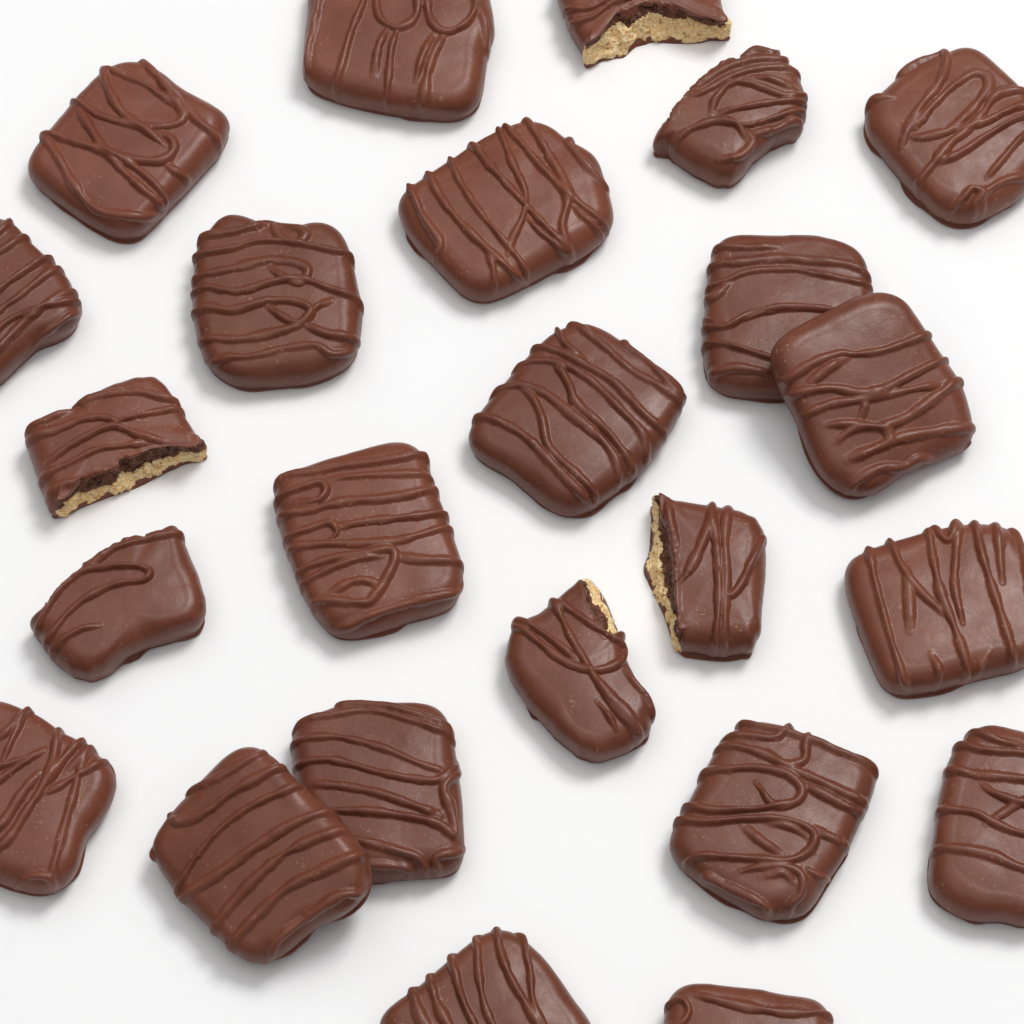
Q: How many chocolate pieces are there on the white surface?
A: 24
